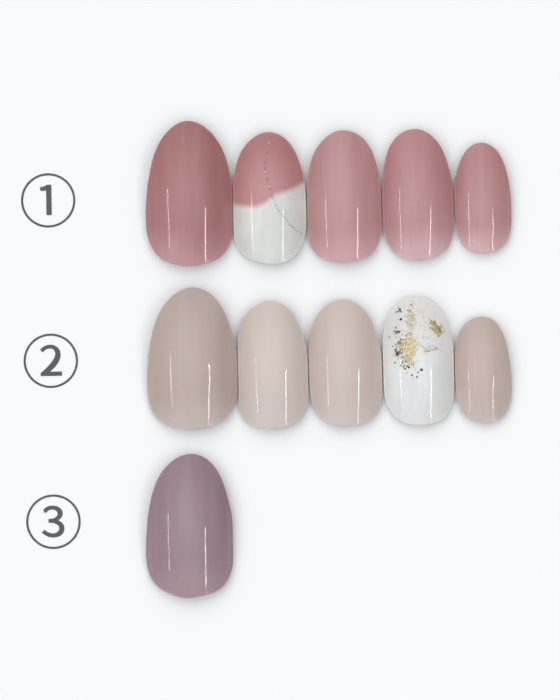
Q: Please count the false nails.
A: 11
